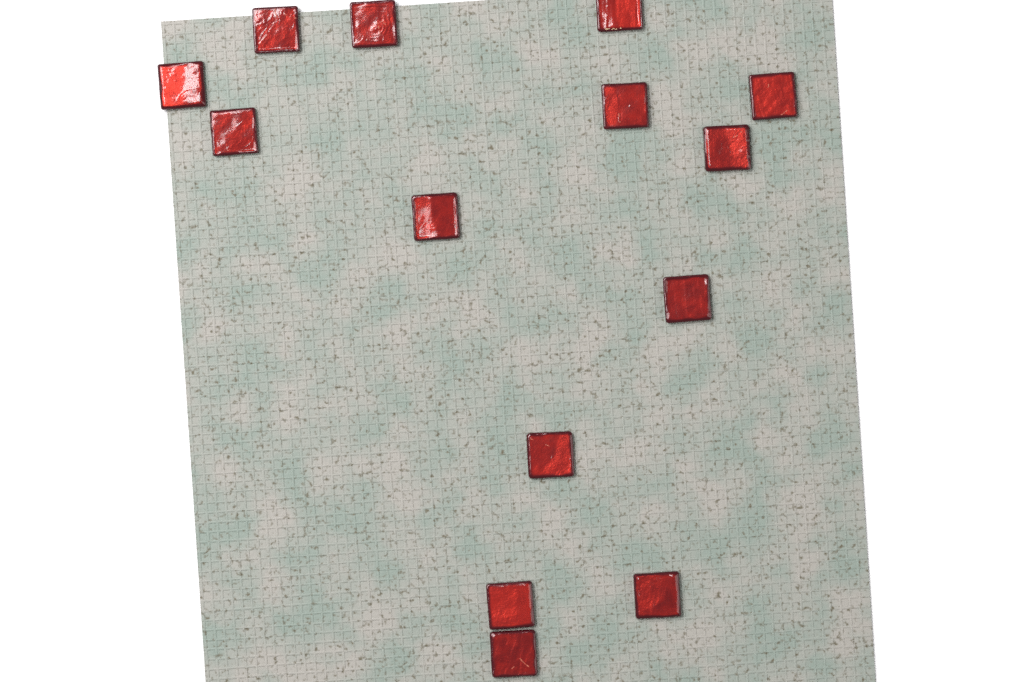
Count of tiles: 14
